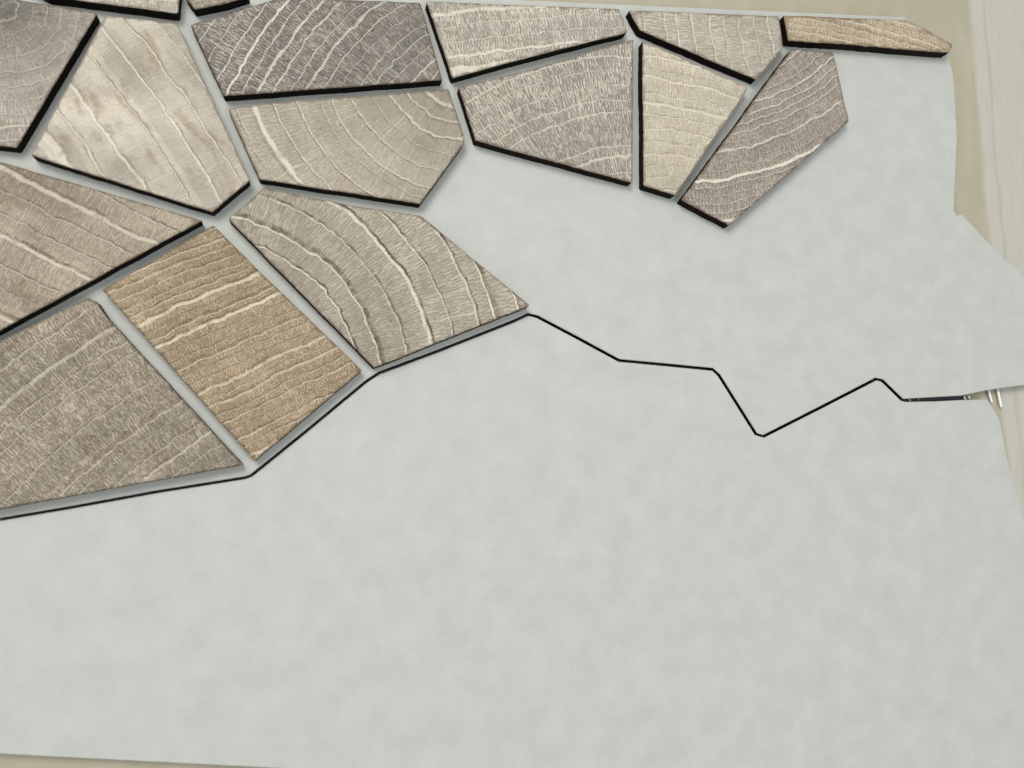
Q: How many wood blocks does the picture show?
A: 16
